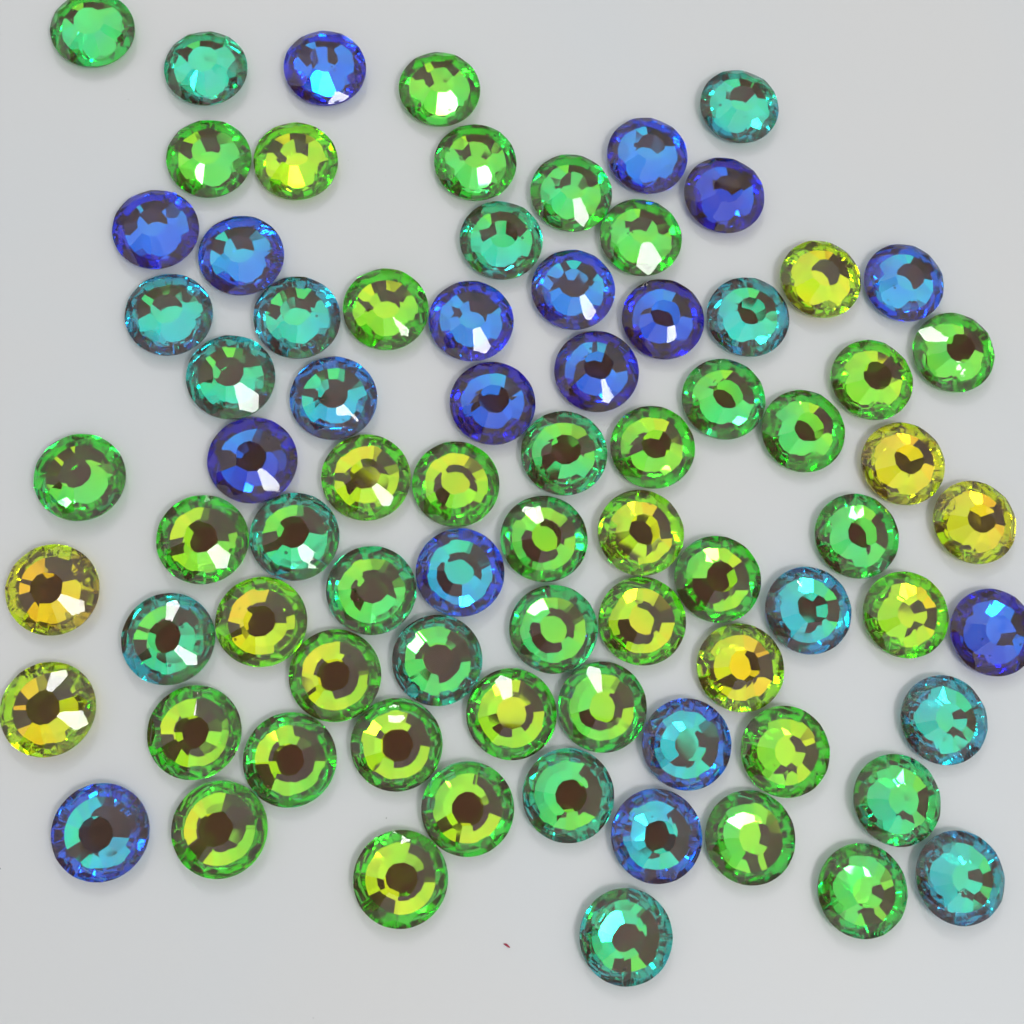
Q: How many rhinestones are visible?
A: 79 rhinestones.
